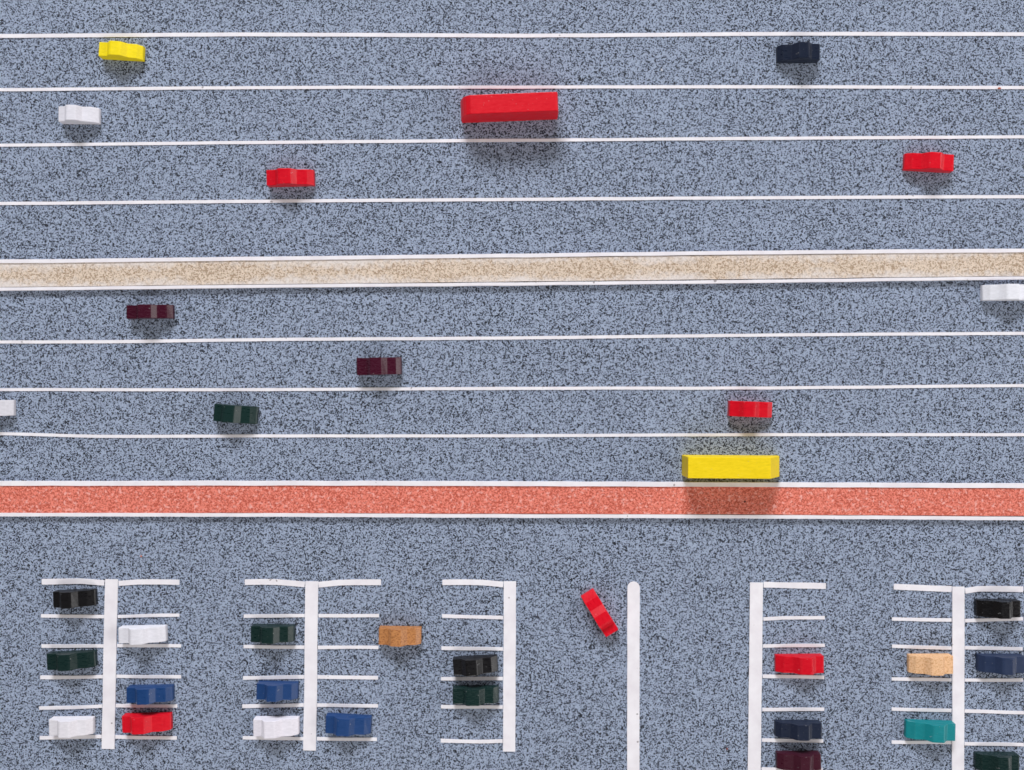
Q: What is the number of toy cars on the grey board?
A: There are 33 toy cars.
